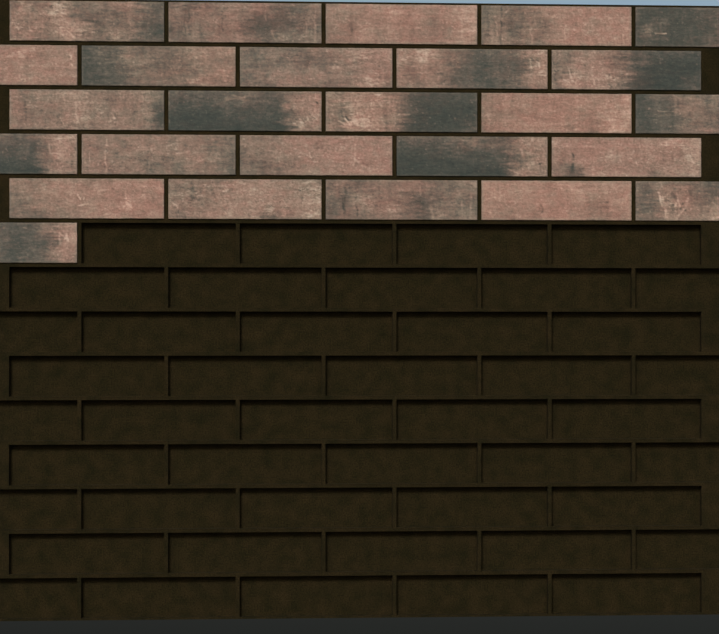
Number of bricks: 26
